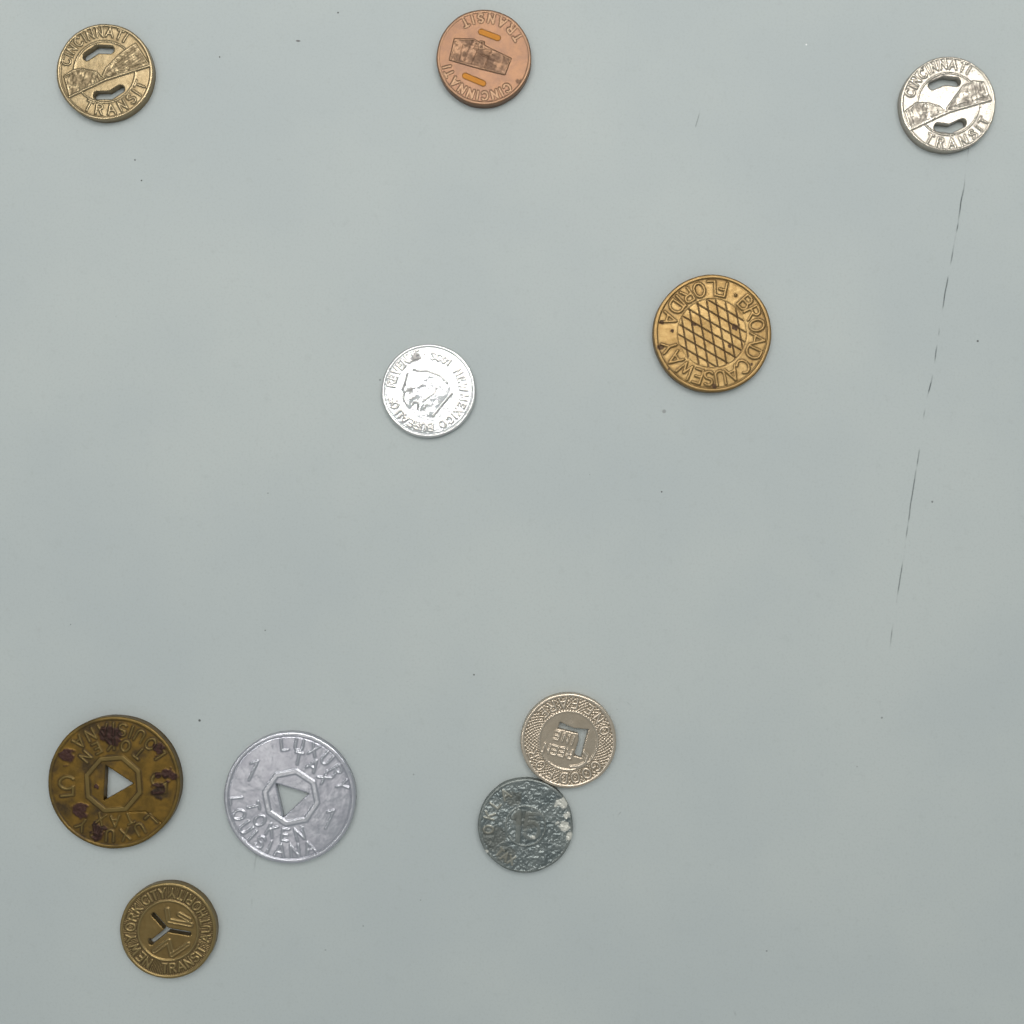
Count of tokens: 10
